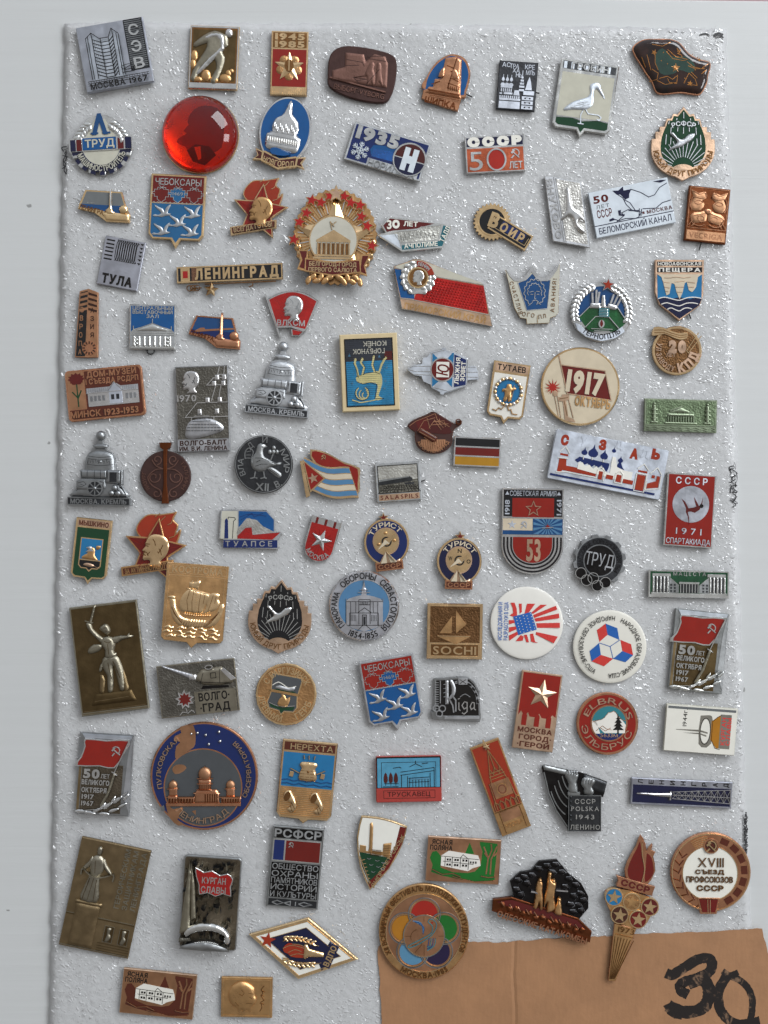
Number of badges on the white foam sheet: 94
